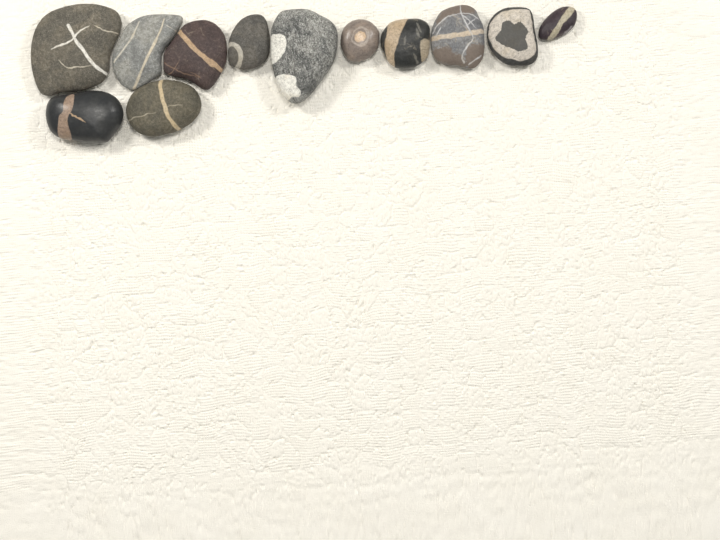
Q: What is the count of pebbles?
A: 12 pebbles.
